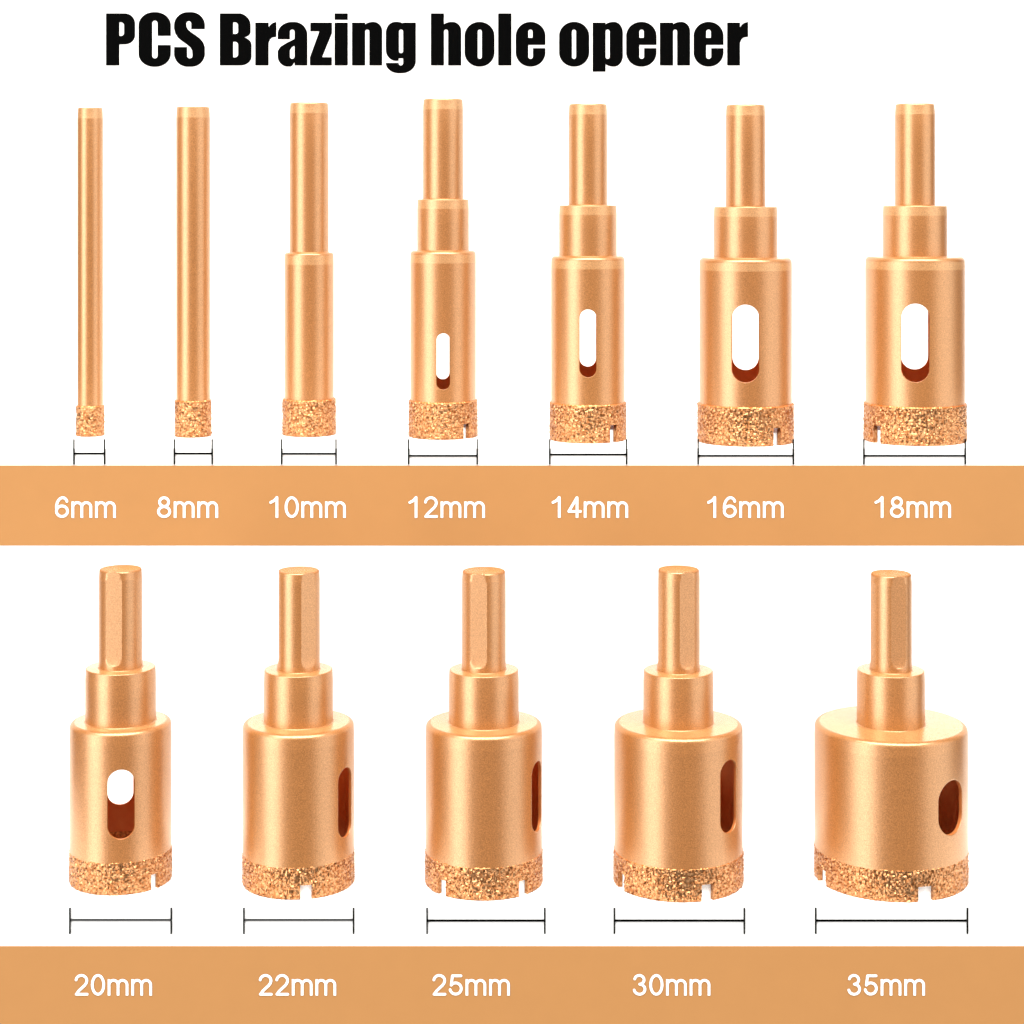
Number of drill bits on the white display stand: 12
